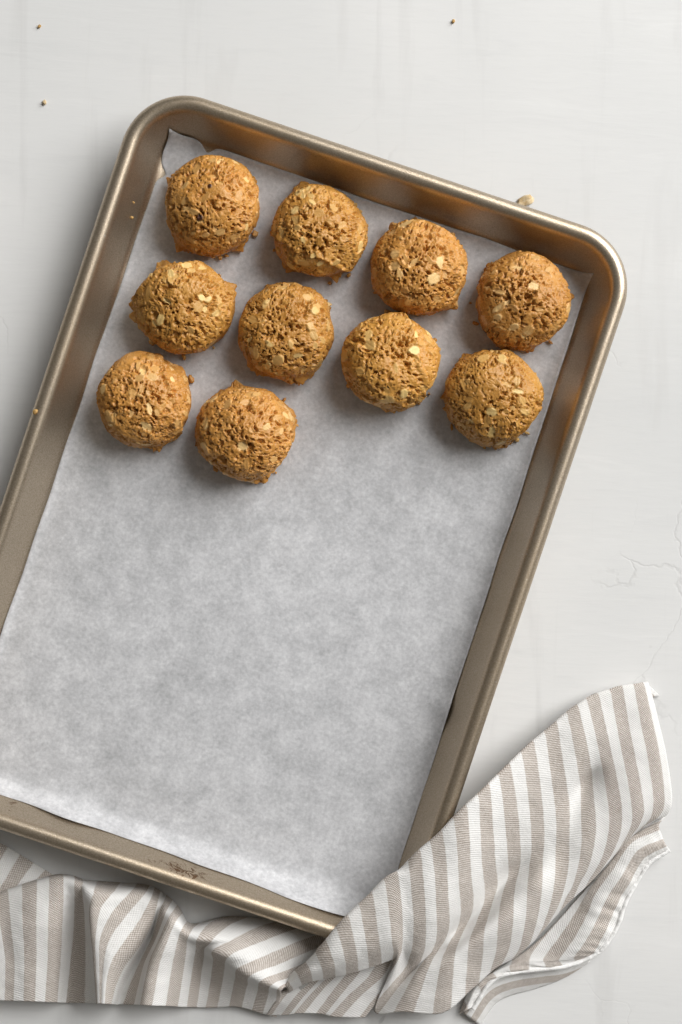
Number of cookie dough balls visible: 10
